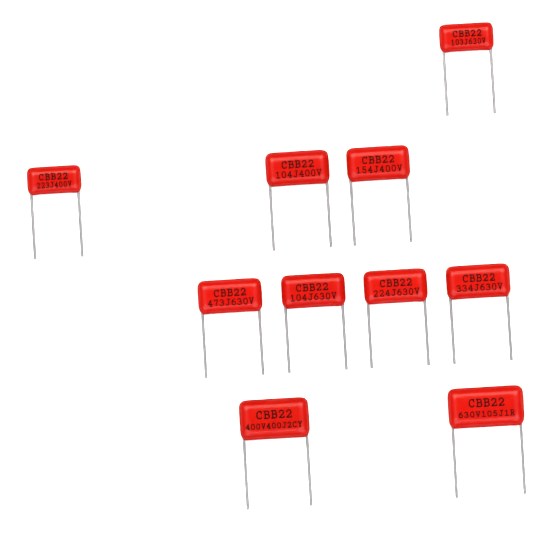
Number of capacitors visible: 10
